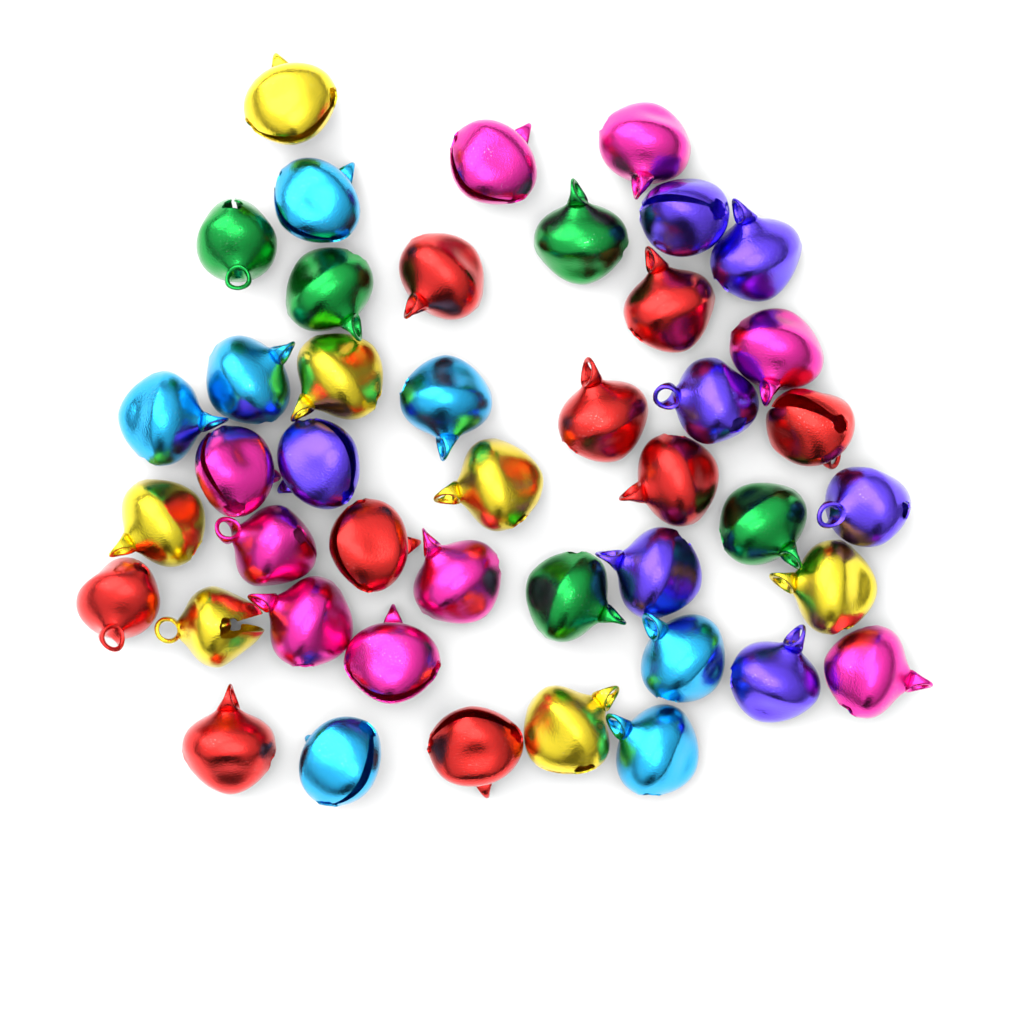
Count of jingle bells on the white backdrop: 44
